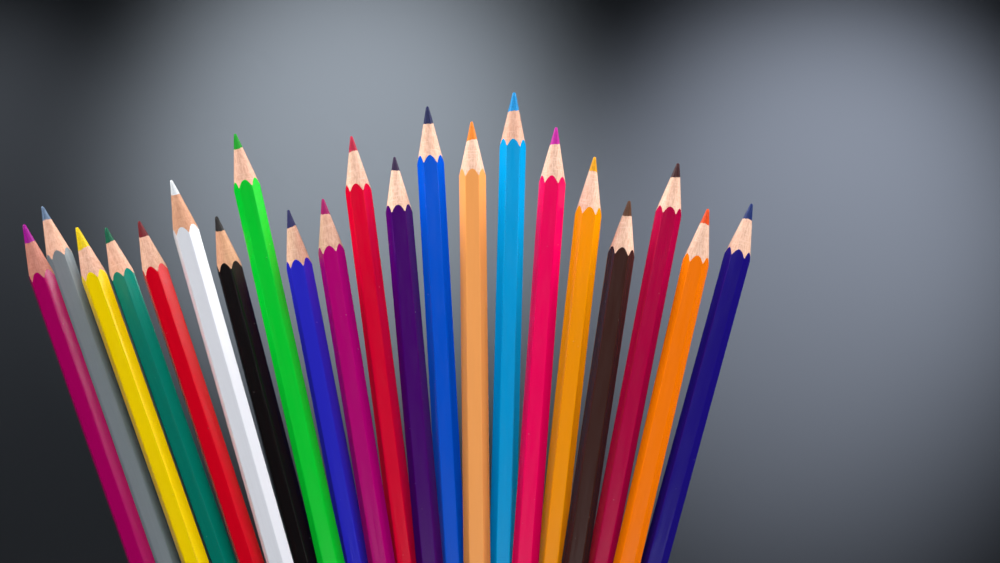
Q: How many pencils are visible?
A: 21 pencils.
